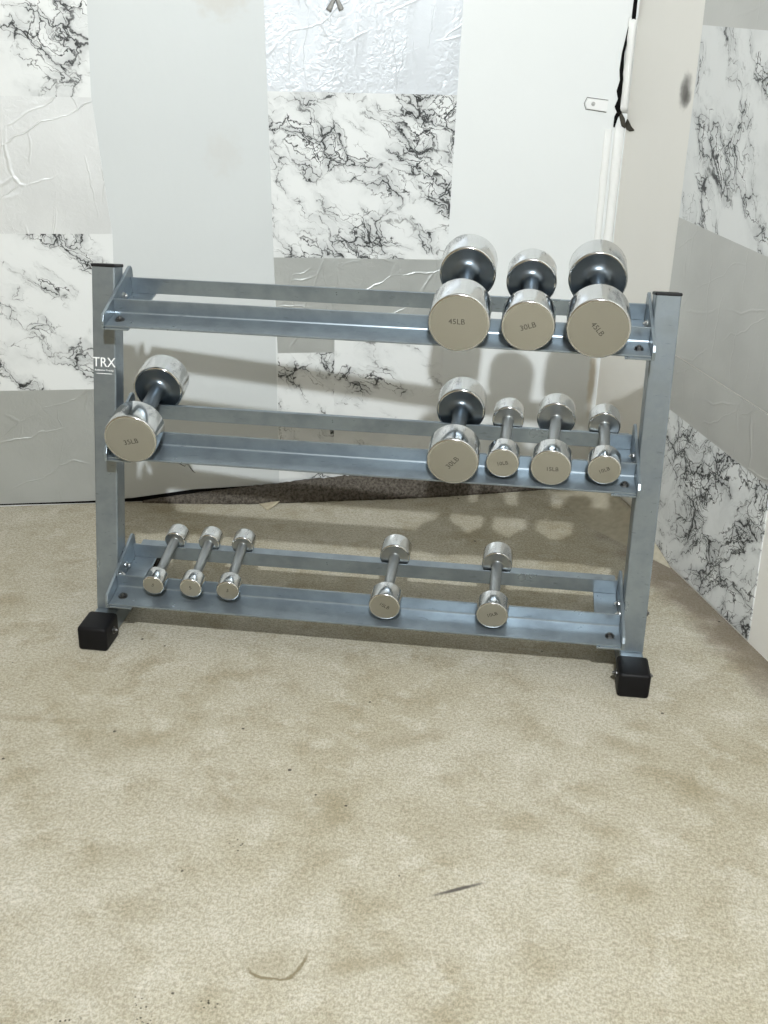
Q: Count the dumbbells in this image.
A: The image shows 13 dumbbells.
